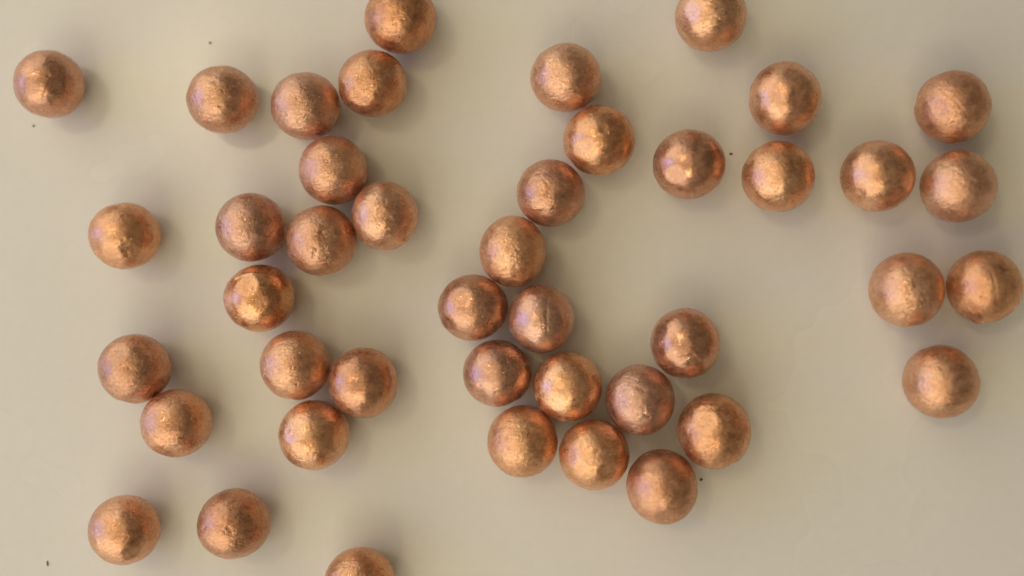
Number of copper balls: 43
